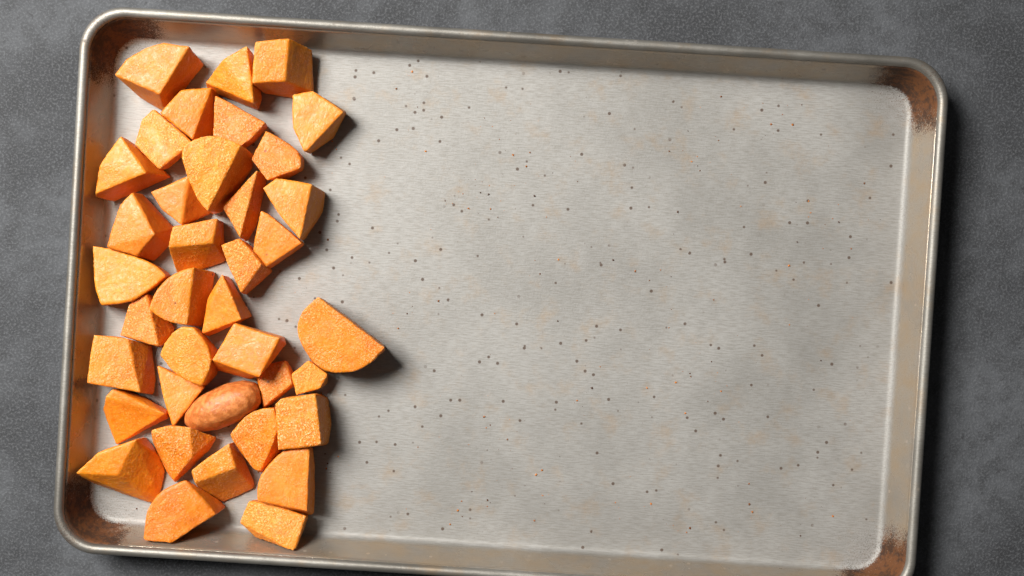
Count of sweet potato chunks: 38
